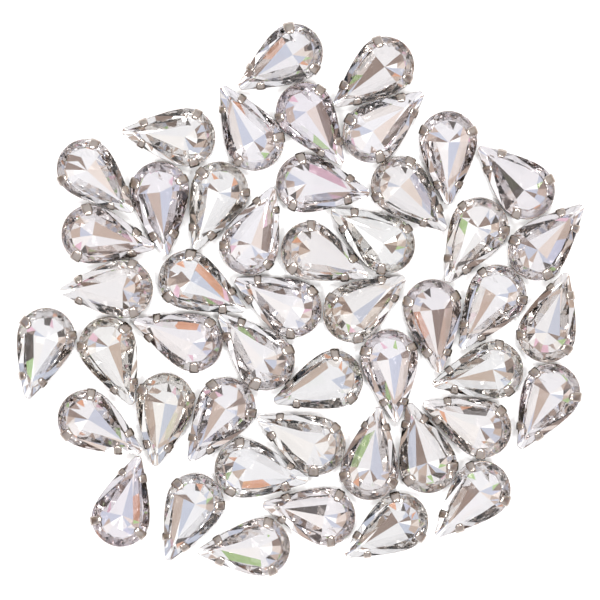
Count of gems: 48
